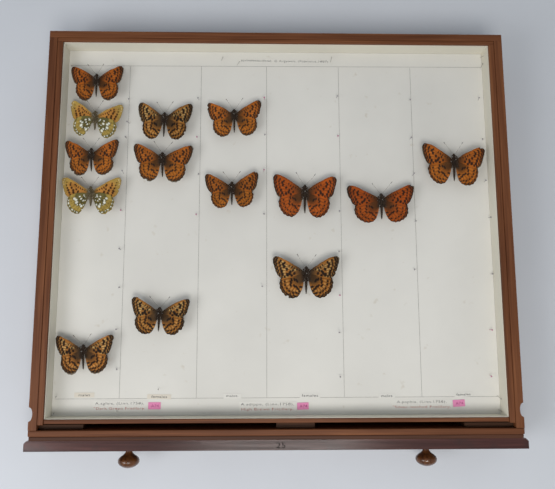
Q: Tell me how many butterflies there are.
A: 14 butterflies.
